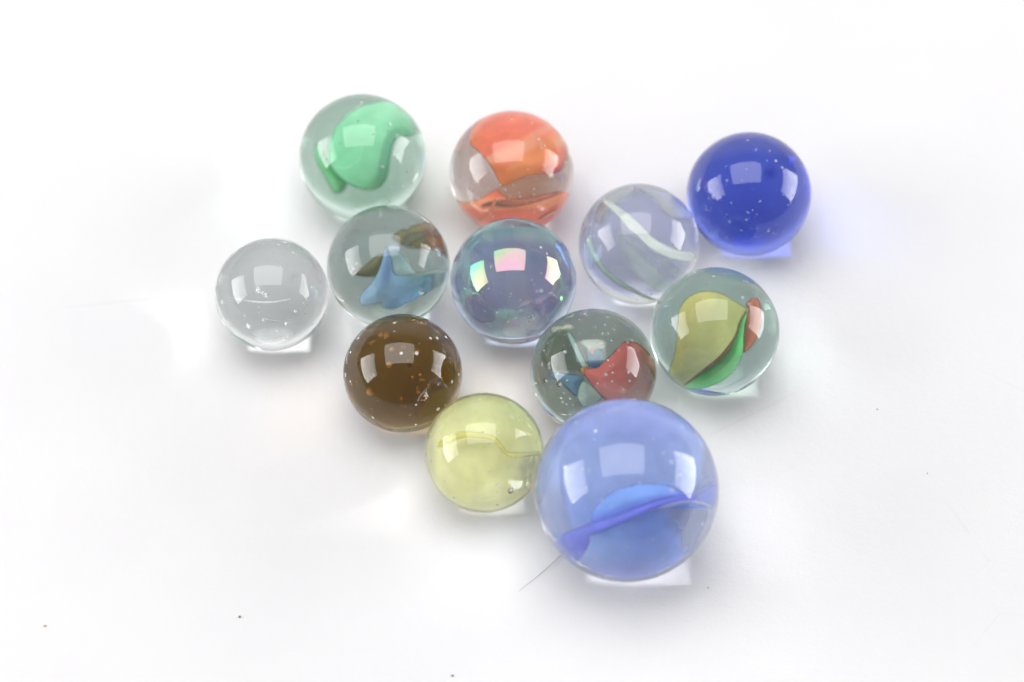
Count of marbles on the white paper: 12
